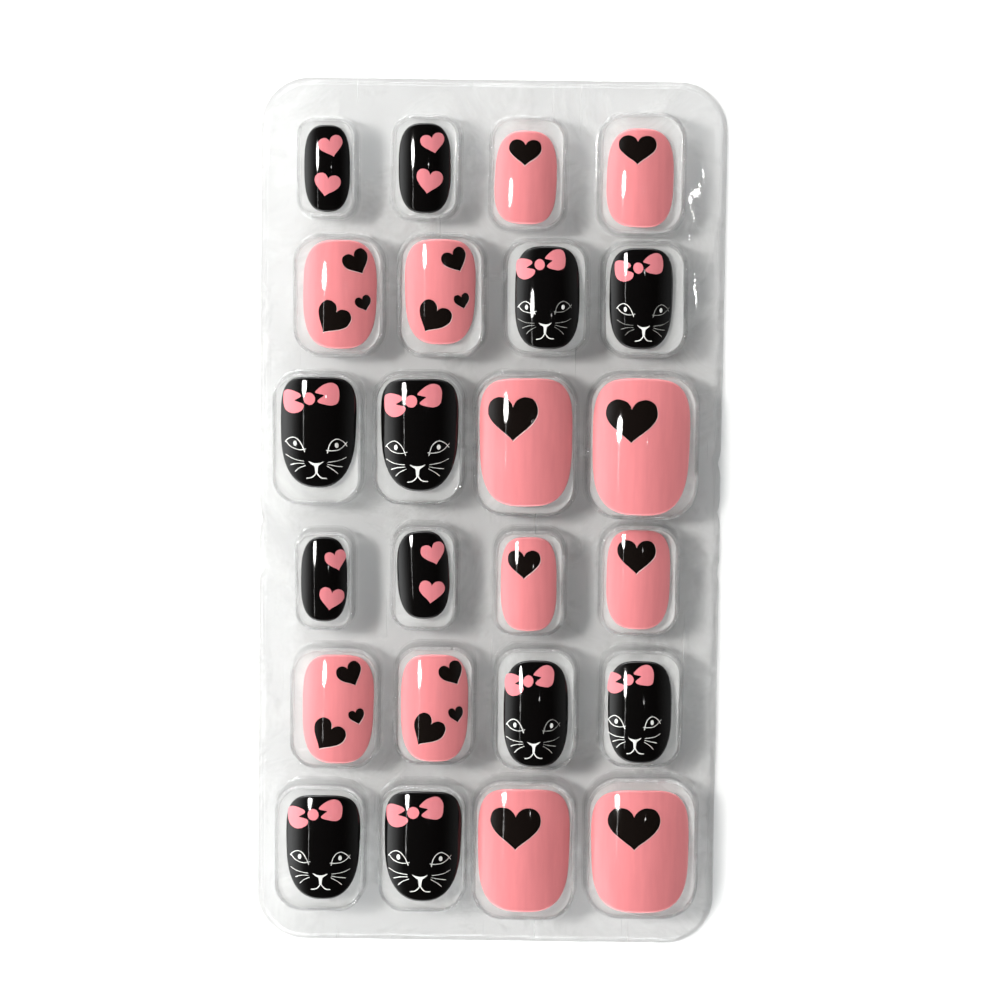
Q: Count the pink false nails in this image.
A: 12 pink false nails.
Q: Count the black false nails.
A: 12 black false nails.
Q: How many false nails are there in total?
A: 24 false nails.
